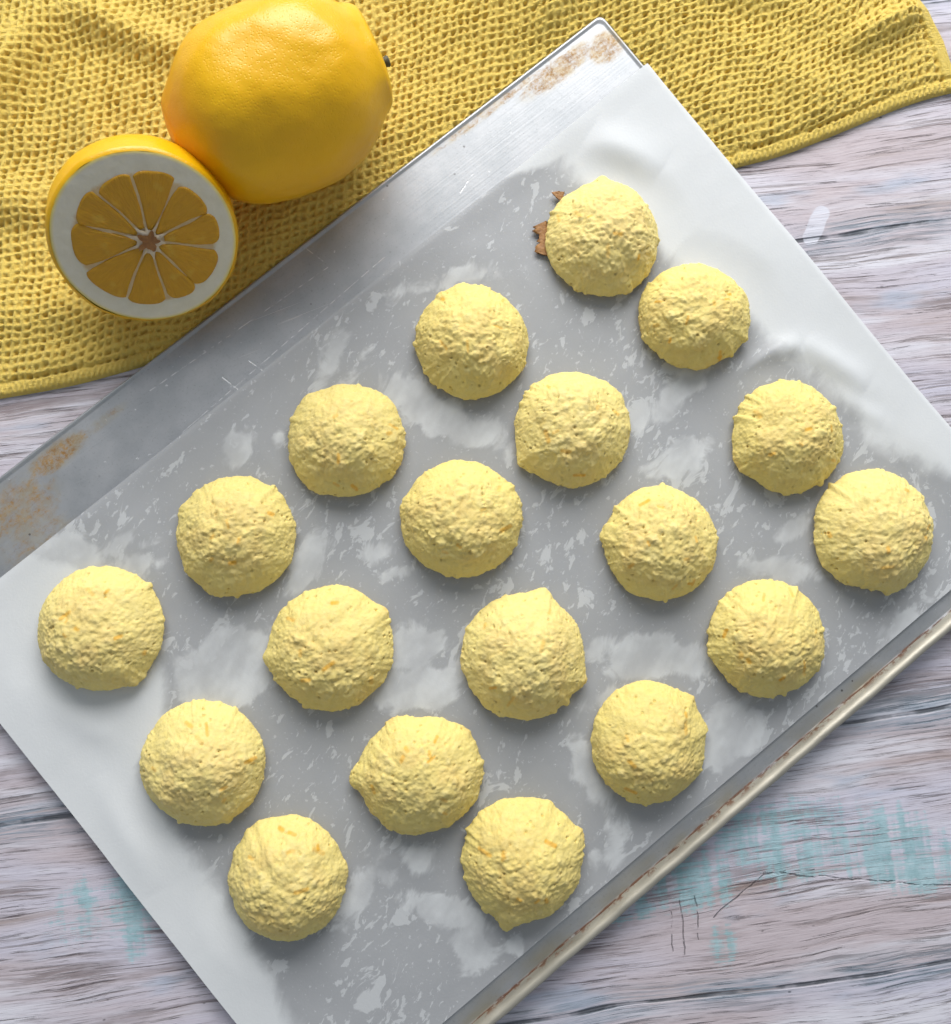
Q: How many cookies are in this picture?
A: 19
